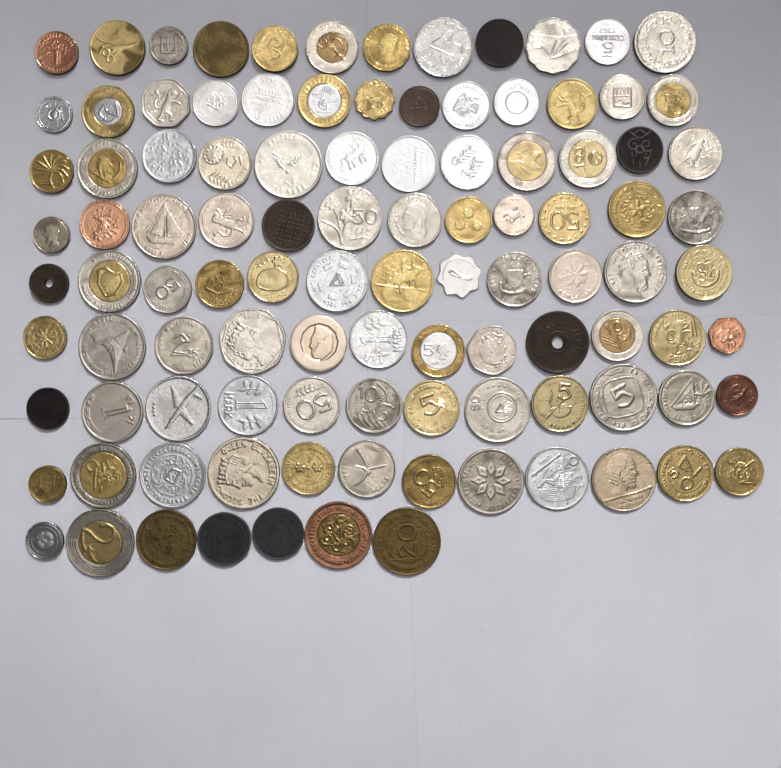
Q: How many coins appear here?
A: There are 104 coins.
